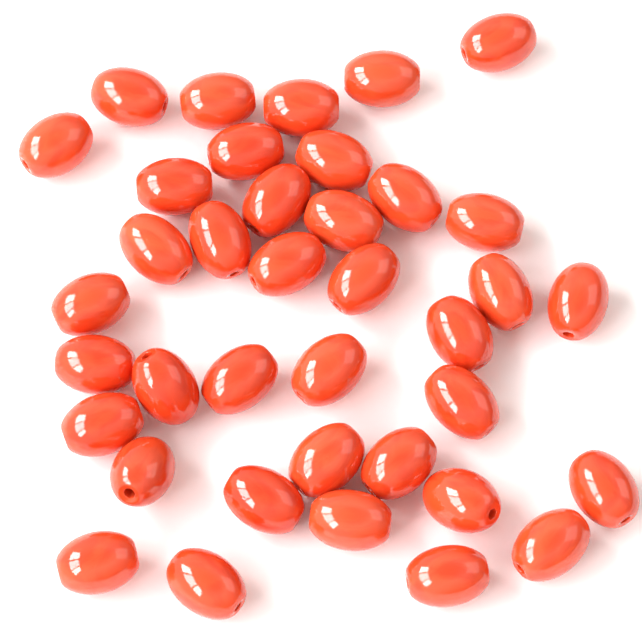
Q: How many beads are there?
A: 38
